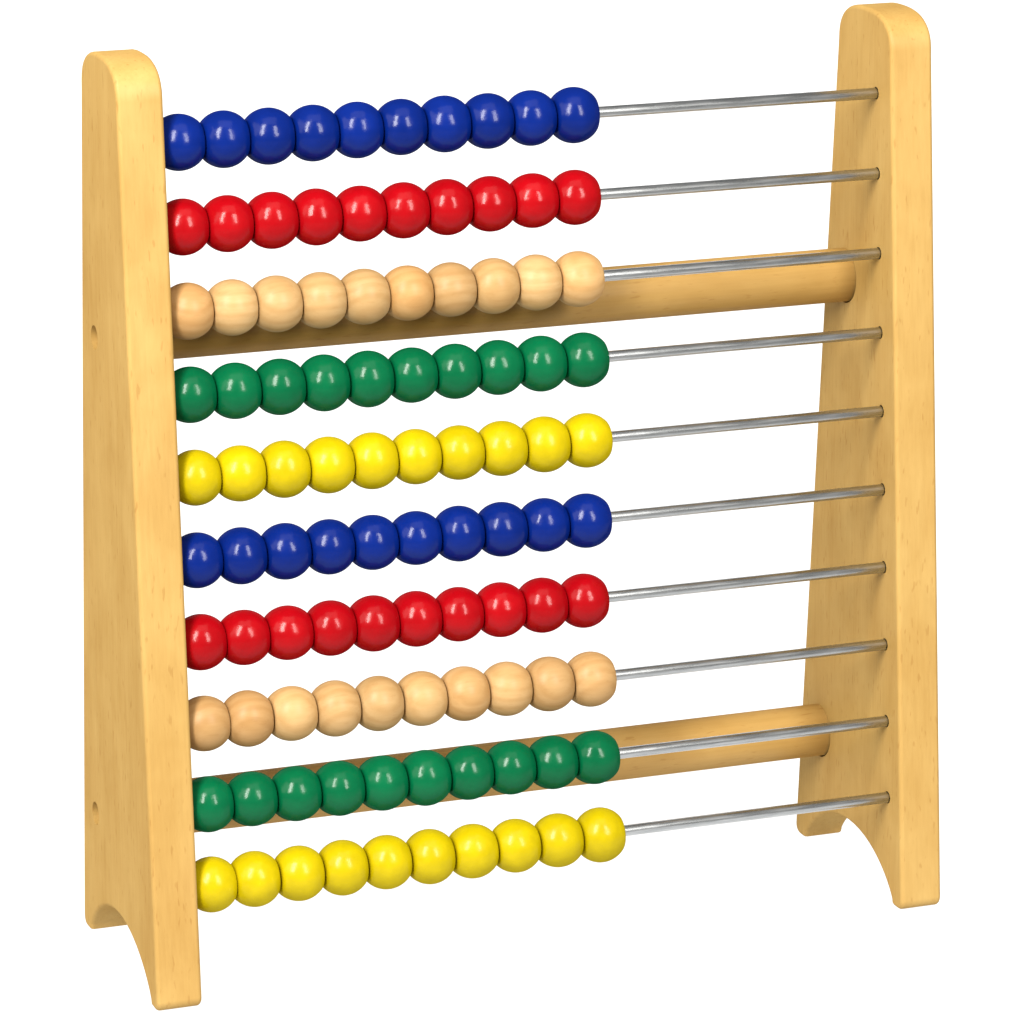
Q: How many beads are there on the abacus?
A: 100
